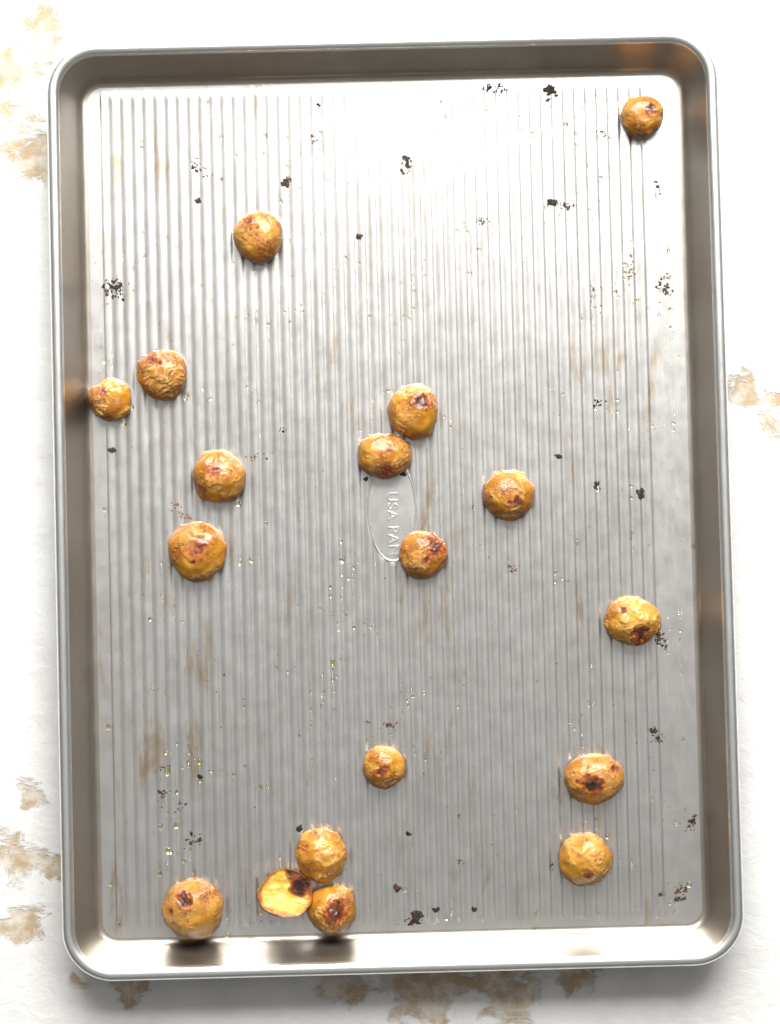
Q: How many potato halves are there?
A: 18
